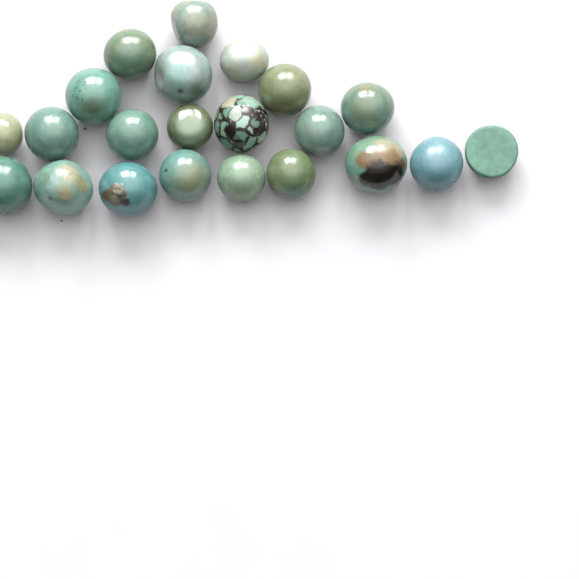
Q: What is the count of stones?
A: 22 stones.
